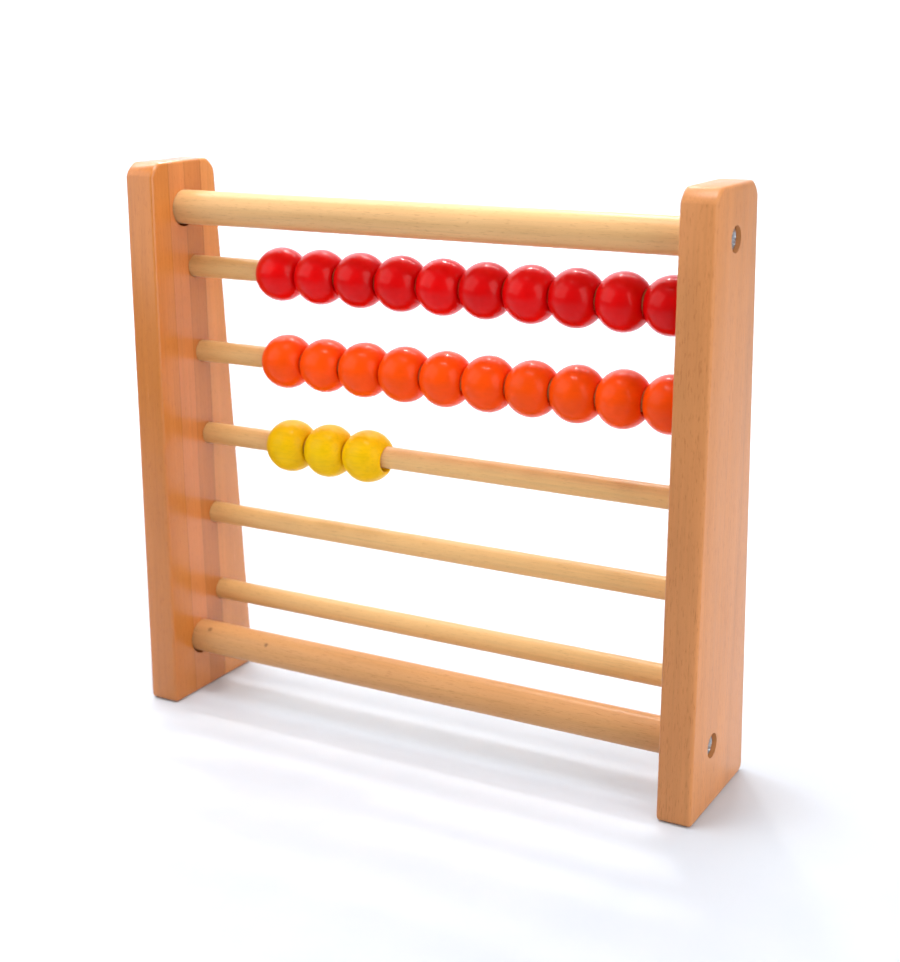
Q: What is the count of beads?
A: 23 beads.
